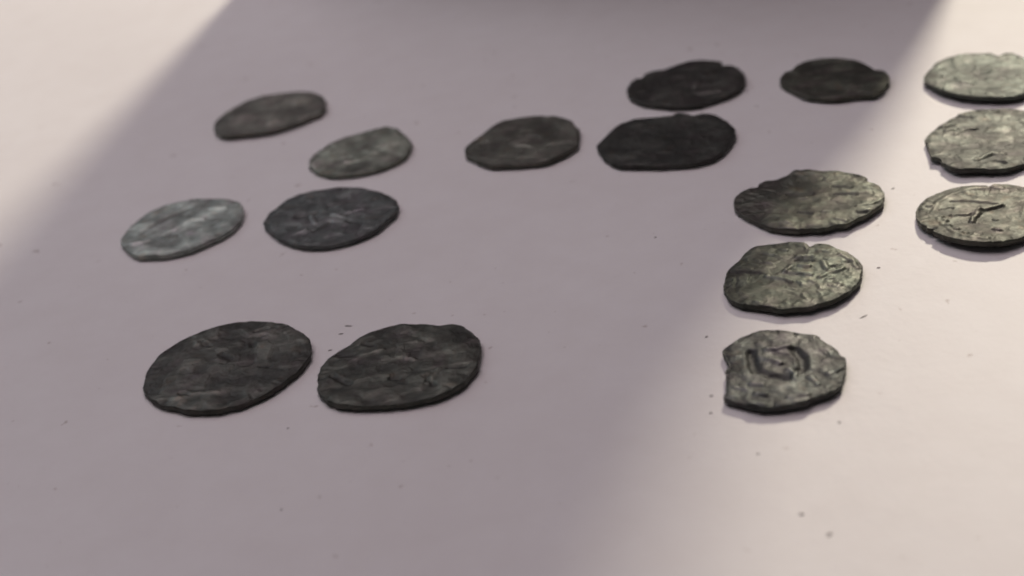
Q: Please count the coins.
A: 16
